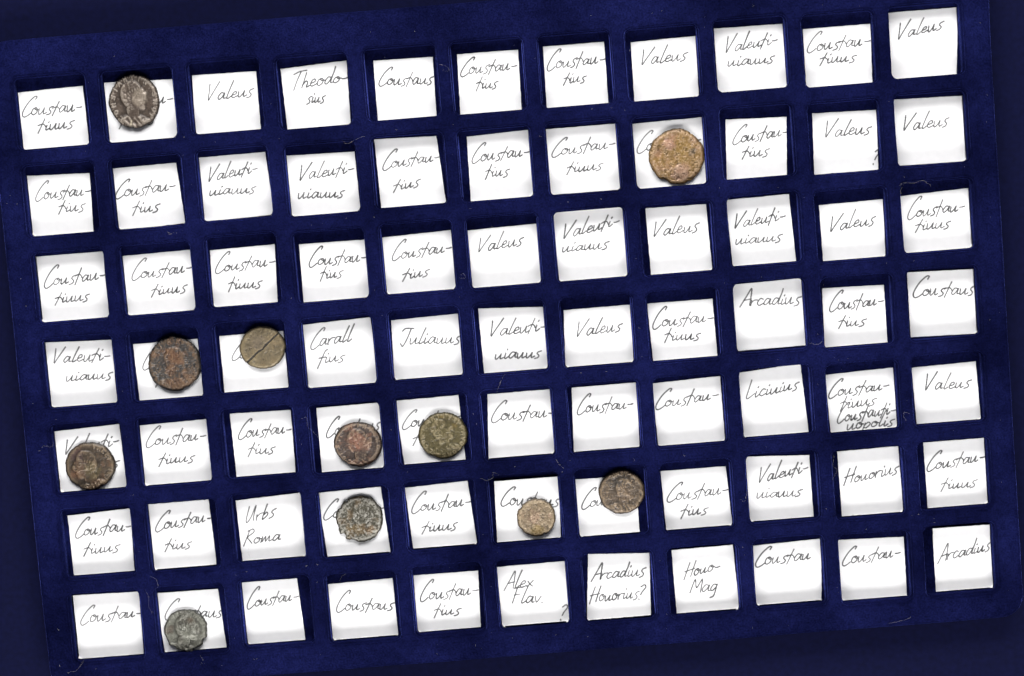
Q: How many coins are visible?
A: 11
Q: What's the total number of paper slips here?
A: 77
